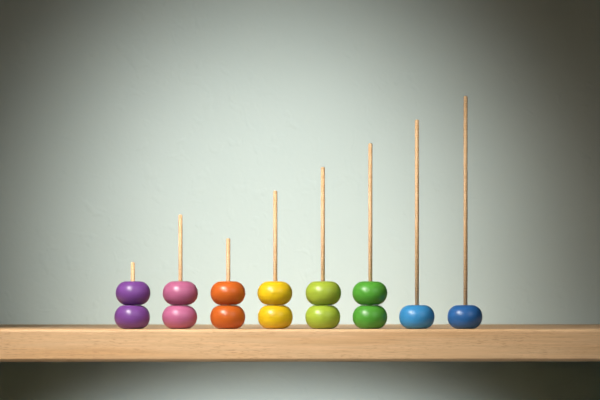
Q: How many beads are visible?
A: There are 14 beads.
